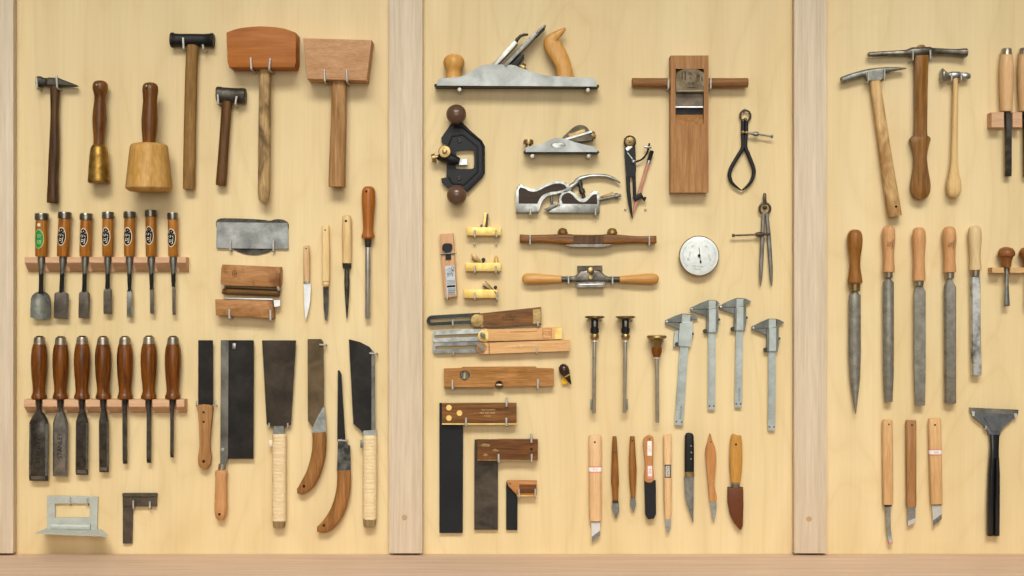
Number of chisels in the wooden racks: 16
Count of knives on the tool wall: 13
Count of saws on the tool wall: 6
